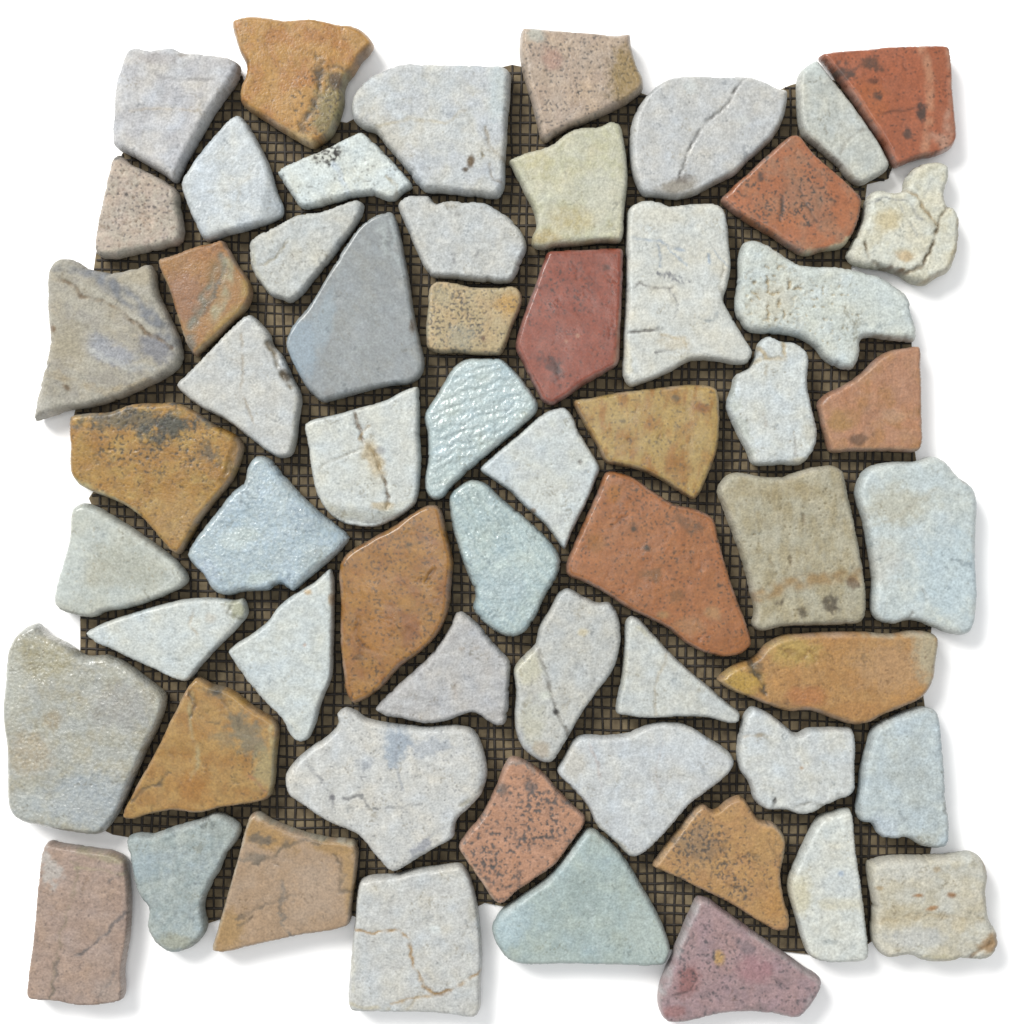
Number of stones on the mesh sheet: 59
